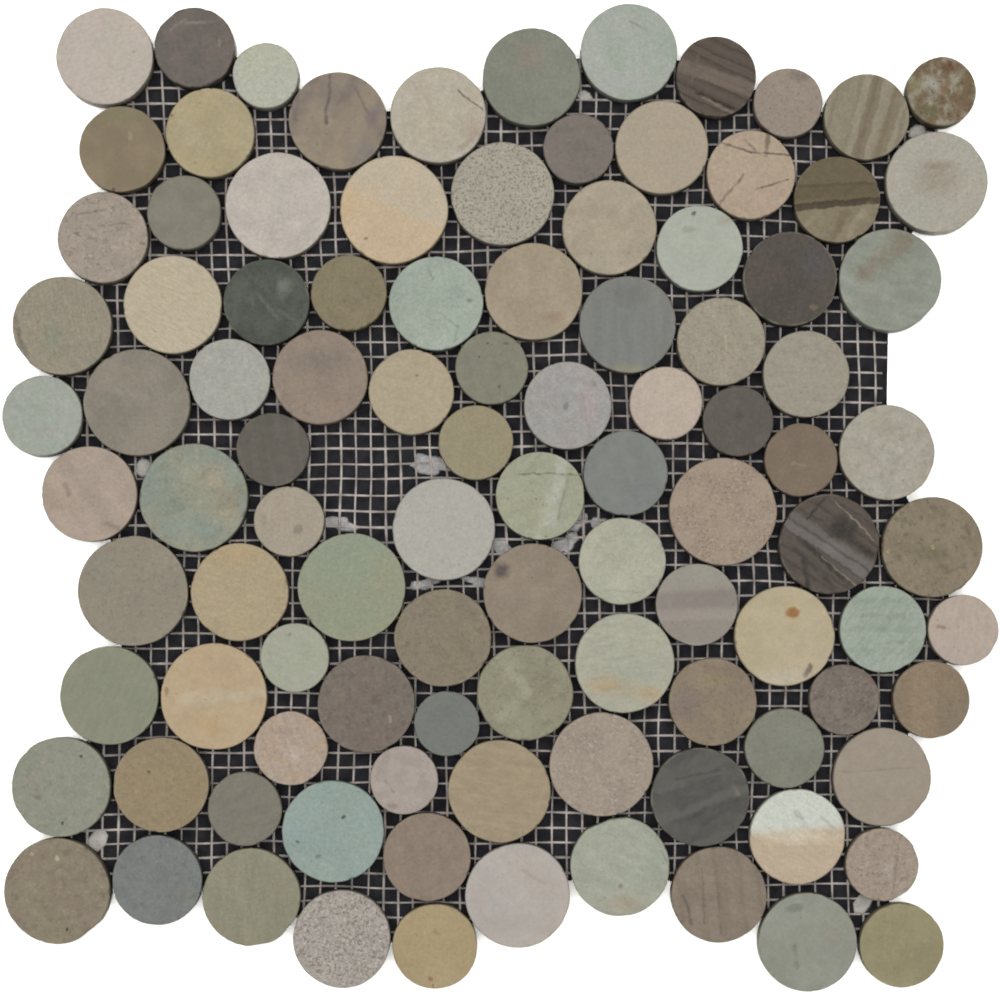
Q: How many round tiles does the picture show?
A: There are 102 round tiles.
